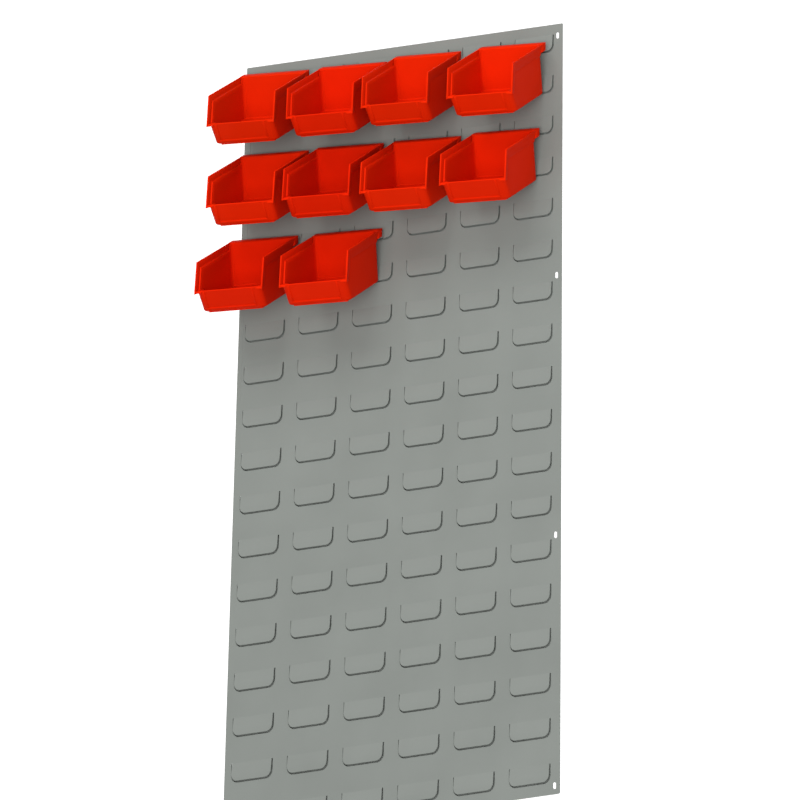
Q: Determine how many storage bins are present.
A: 10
